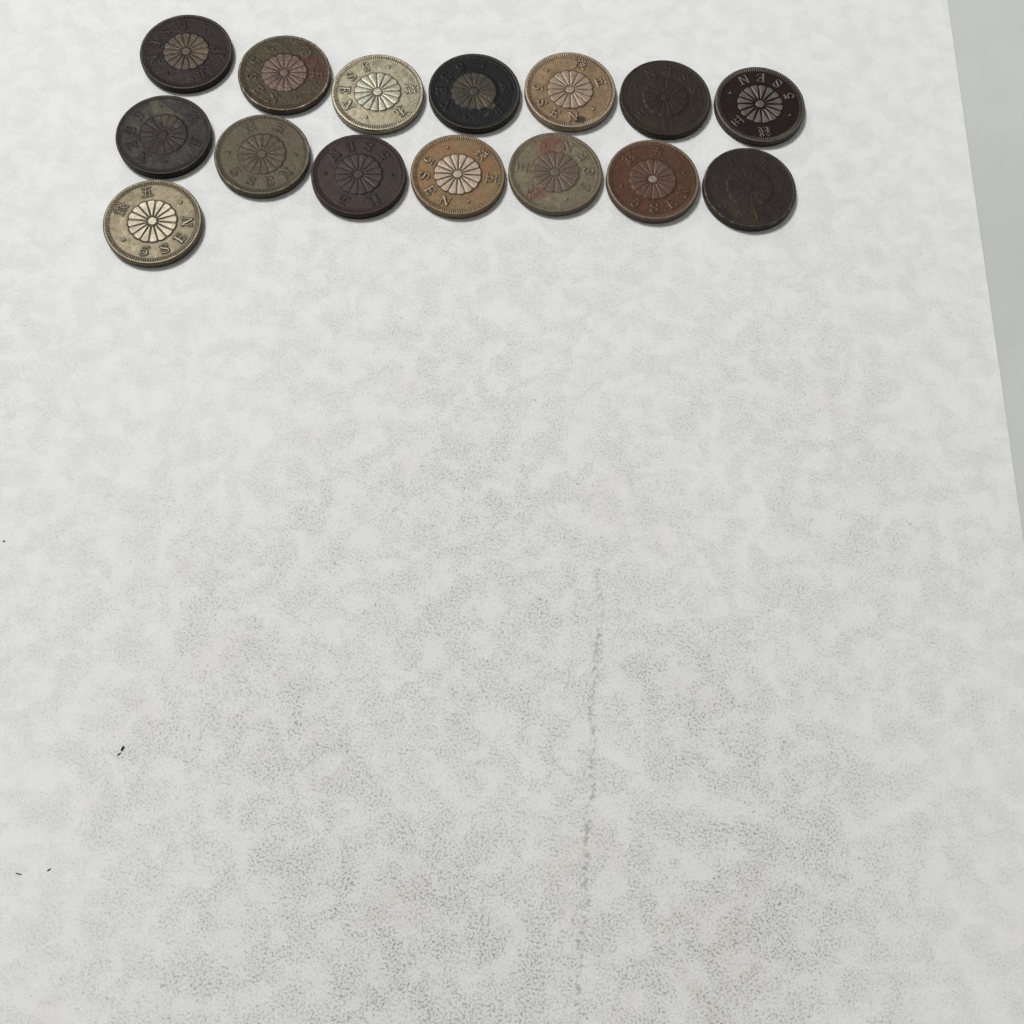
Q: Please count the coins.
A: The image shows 15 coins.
